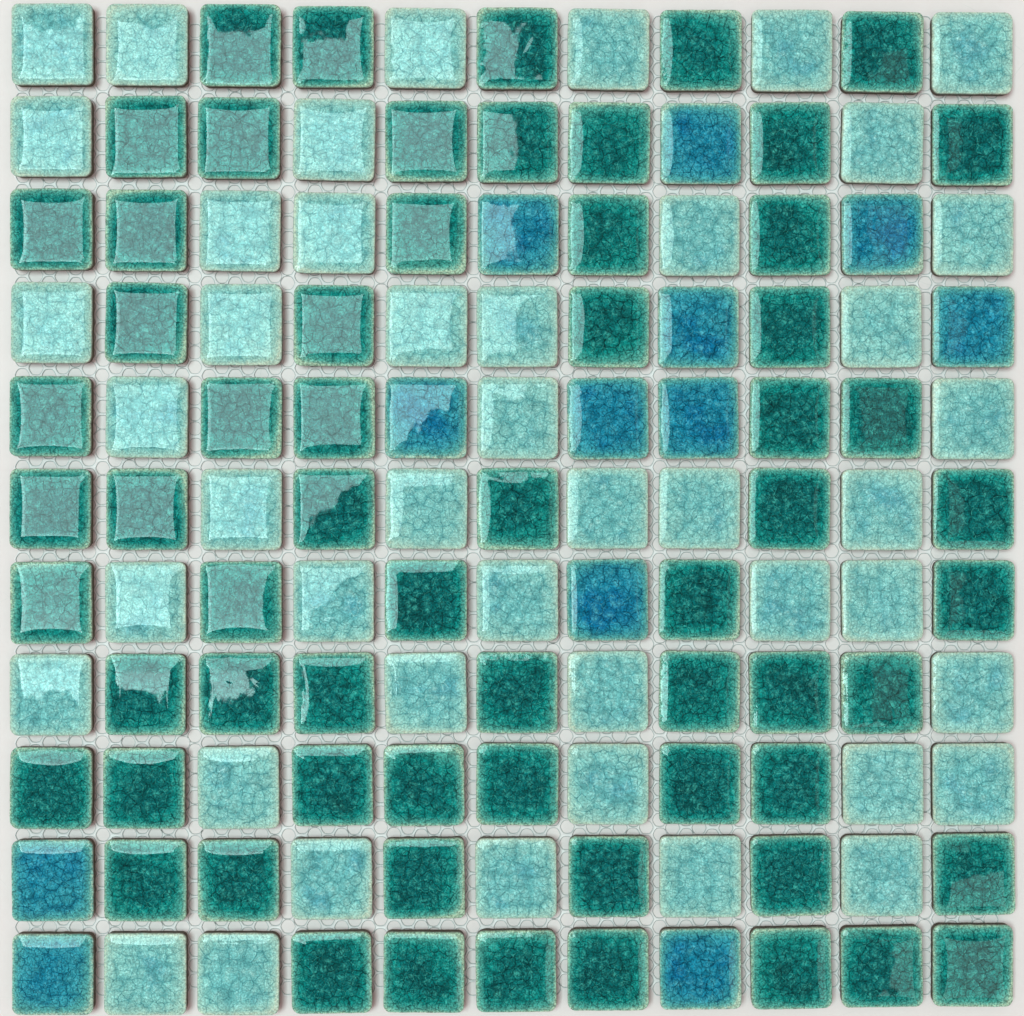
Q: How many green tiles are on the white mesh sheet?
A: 64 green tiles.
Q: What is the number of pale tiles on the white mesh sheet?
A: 45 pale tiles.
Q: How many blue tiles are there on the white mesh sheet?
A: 12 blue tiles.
